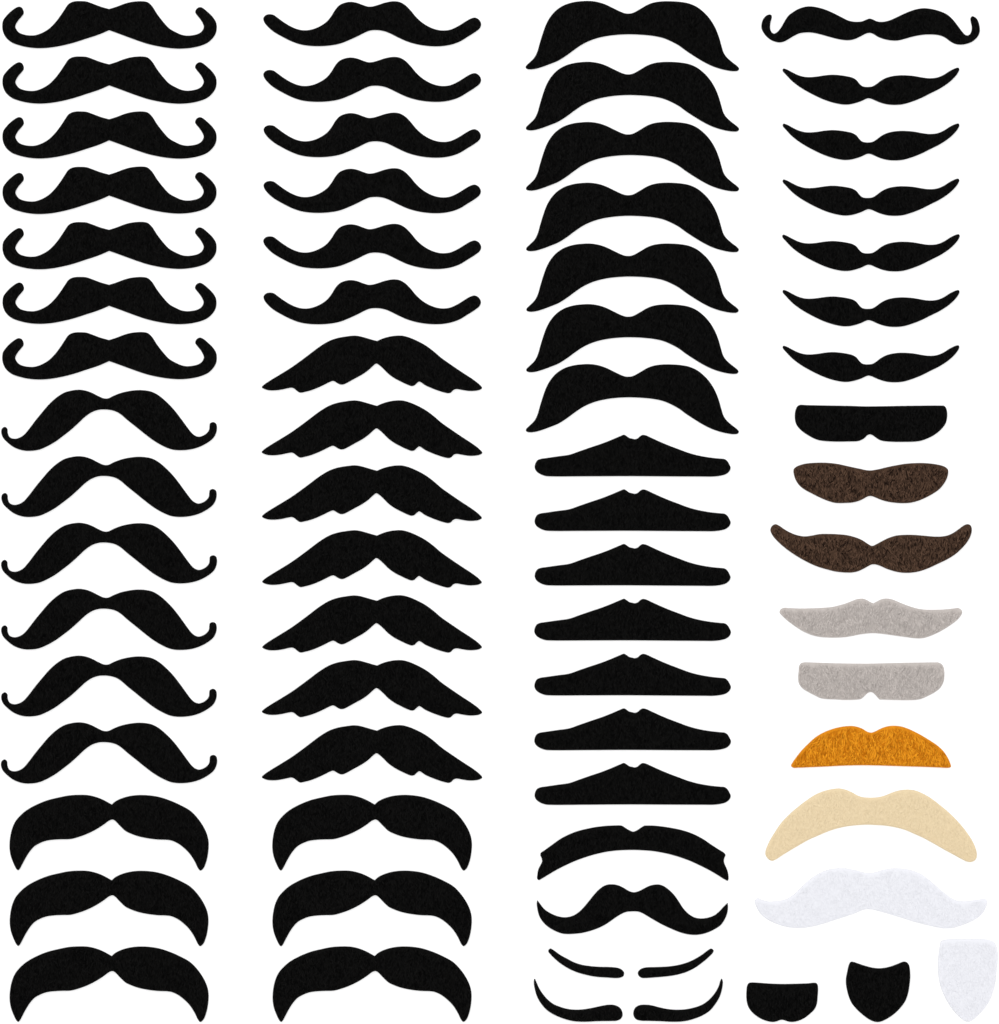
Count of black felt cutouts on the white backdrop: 62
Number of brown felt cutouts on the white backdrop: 2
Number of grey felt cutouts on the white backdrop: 2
